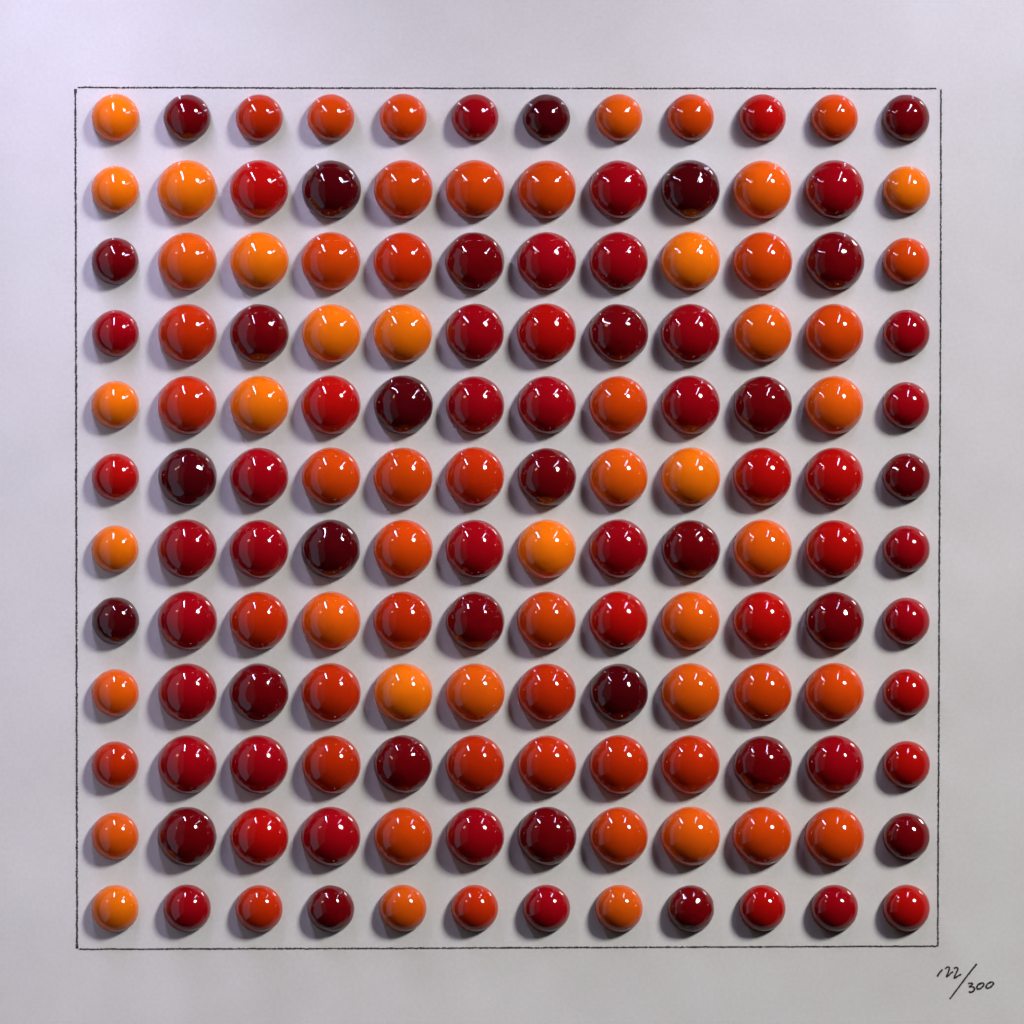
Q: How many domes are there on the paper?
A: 144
